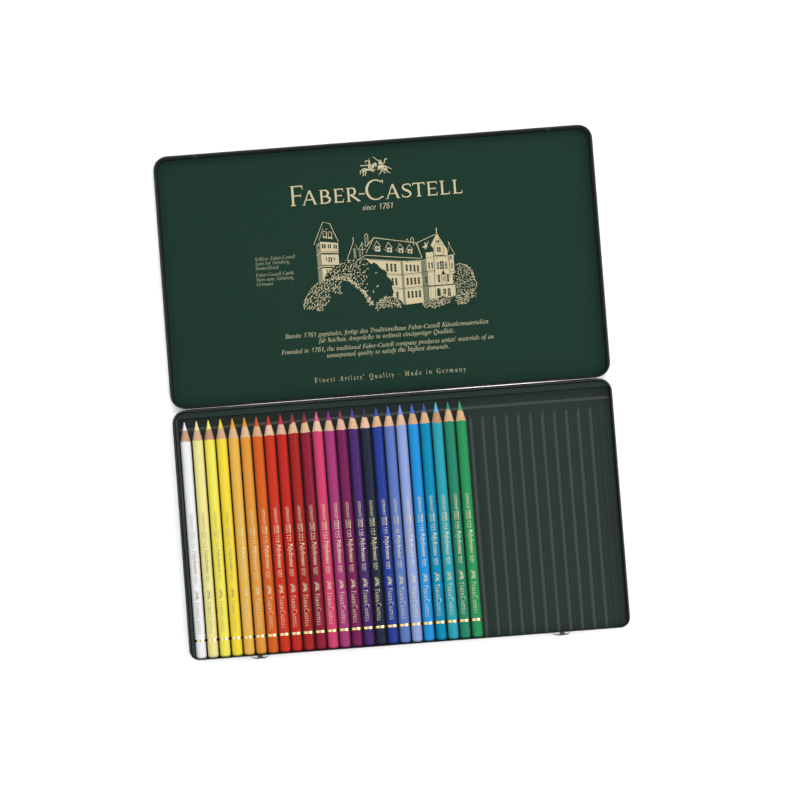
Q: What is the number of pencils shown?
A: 24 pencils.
